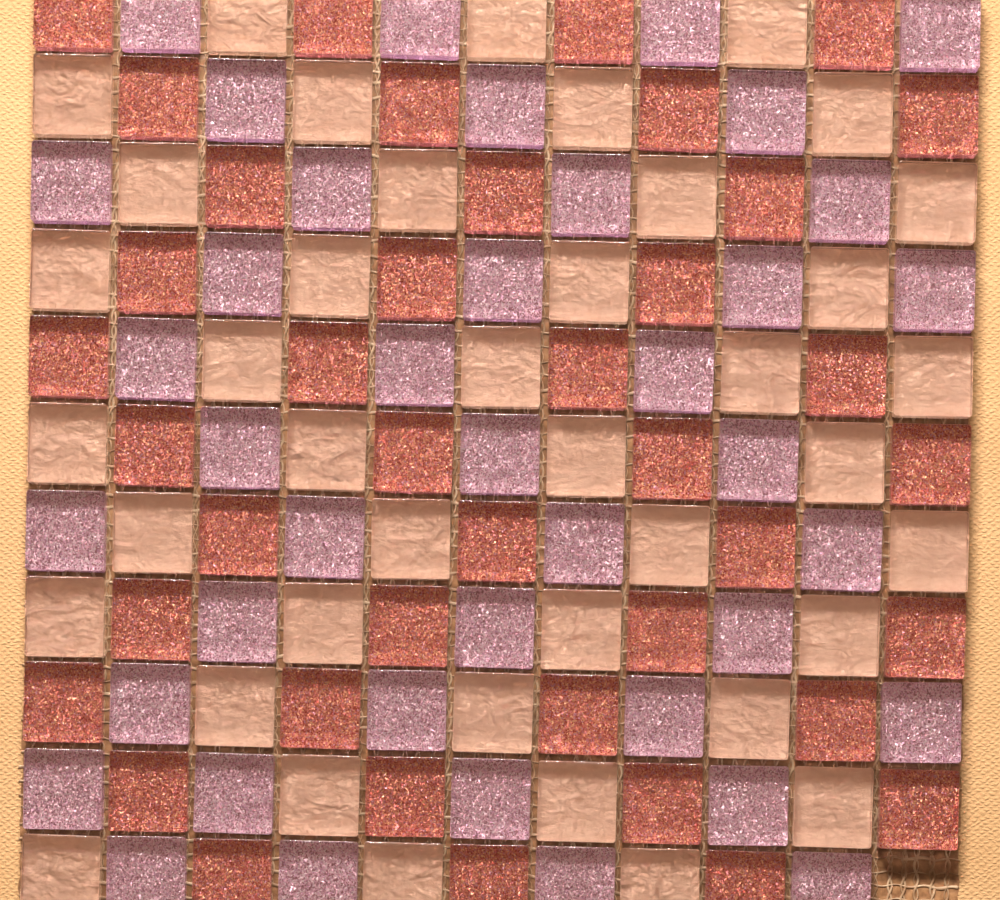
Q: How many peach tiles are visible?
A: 40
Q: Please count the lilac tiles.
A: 40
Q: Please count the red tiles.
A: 40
